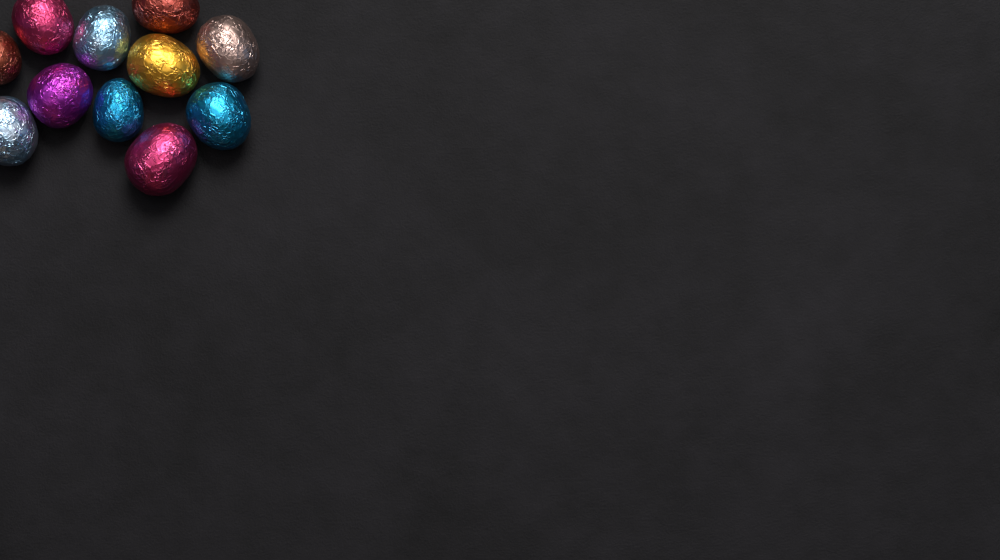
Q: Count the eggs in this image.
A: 11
